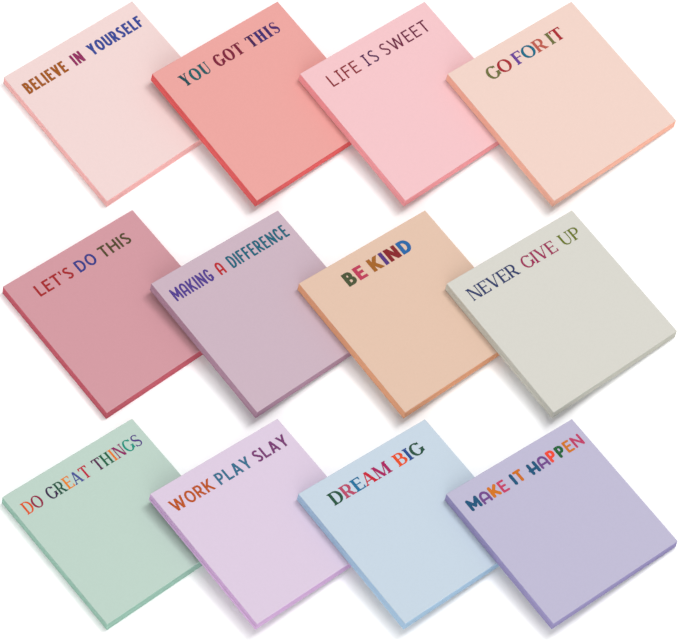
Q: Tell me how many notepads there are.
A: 12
